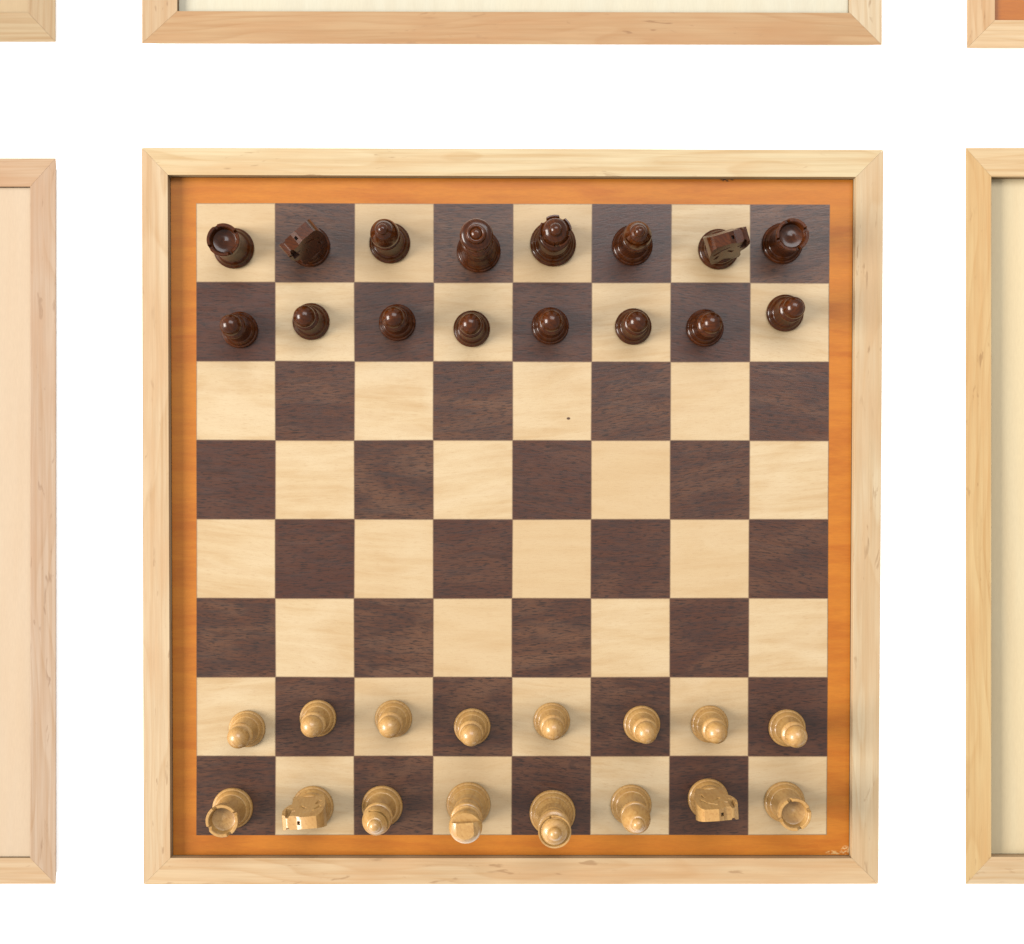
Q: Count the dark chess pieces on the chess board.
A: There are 16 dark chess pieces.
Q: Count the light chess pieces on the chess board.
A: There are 16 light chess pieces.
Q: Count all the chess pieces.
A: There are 32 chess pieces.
